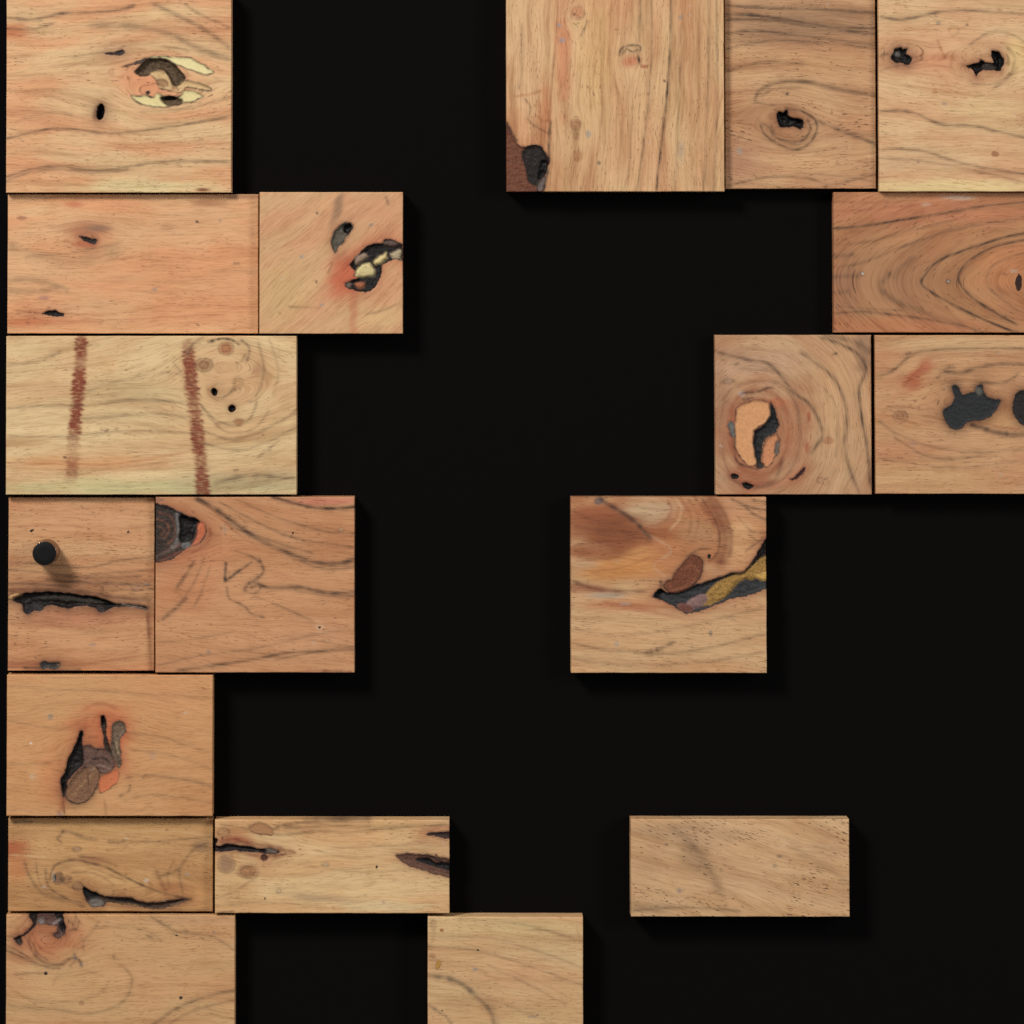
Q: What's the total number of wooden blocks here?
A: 19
